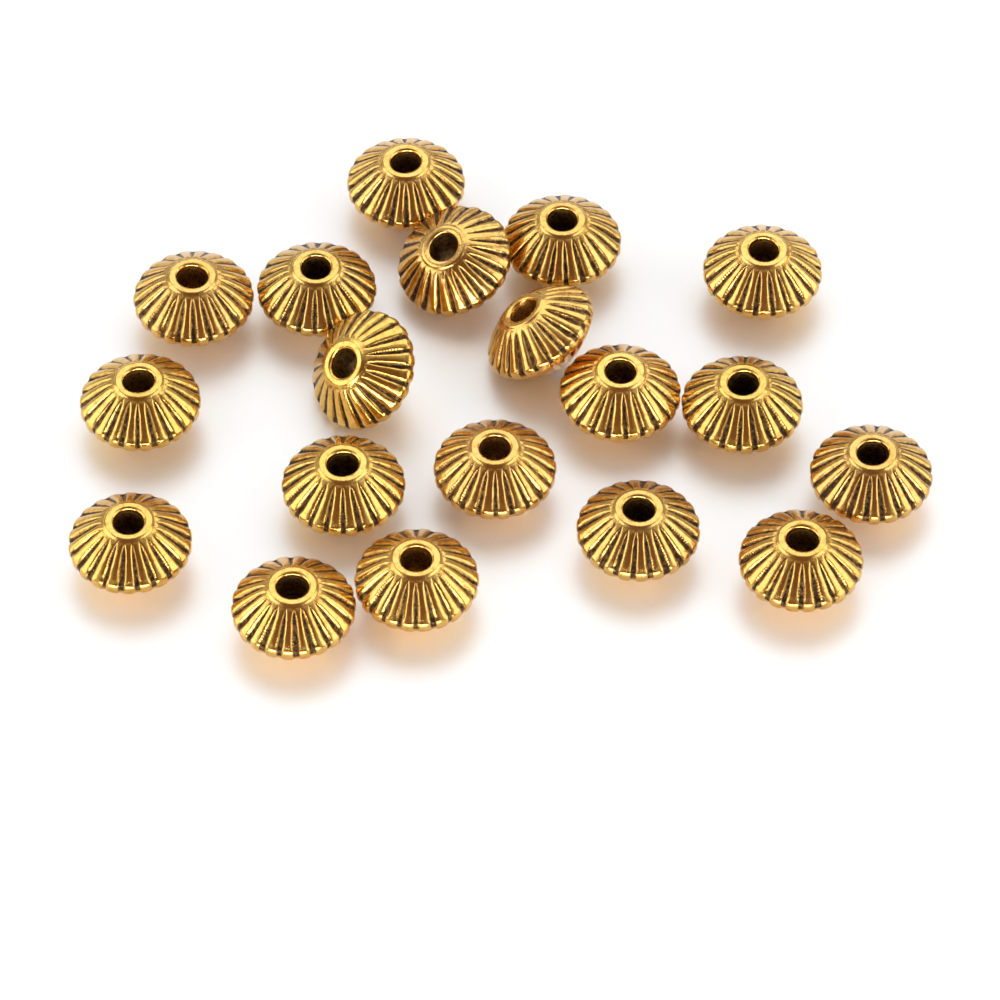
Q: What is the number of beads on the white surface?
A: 19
